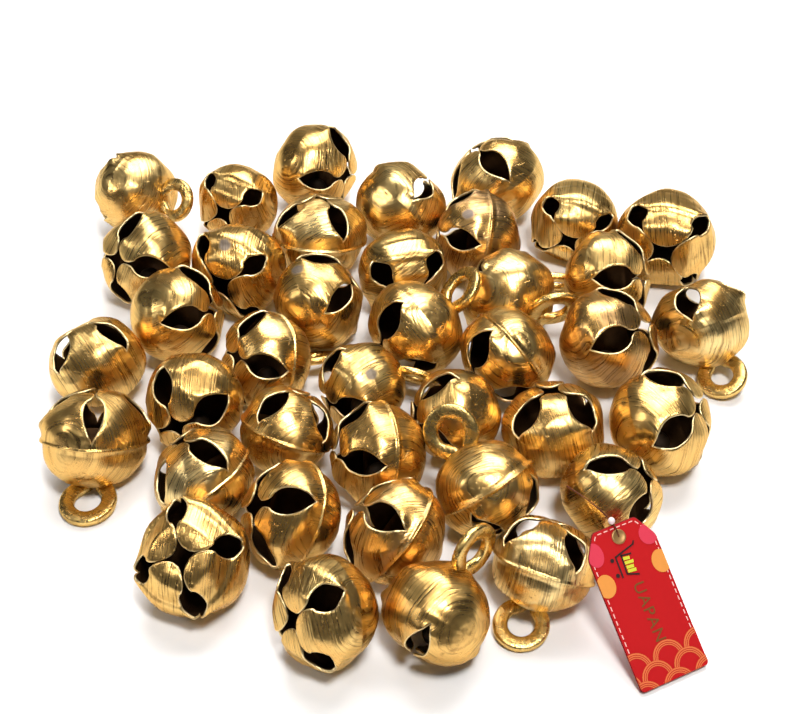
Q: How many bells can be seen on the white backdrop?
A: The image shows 39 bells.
